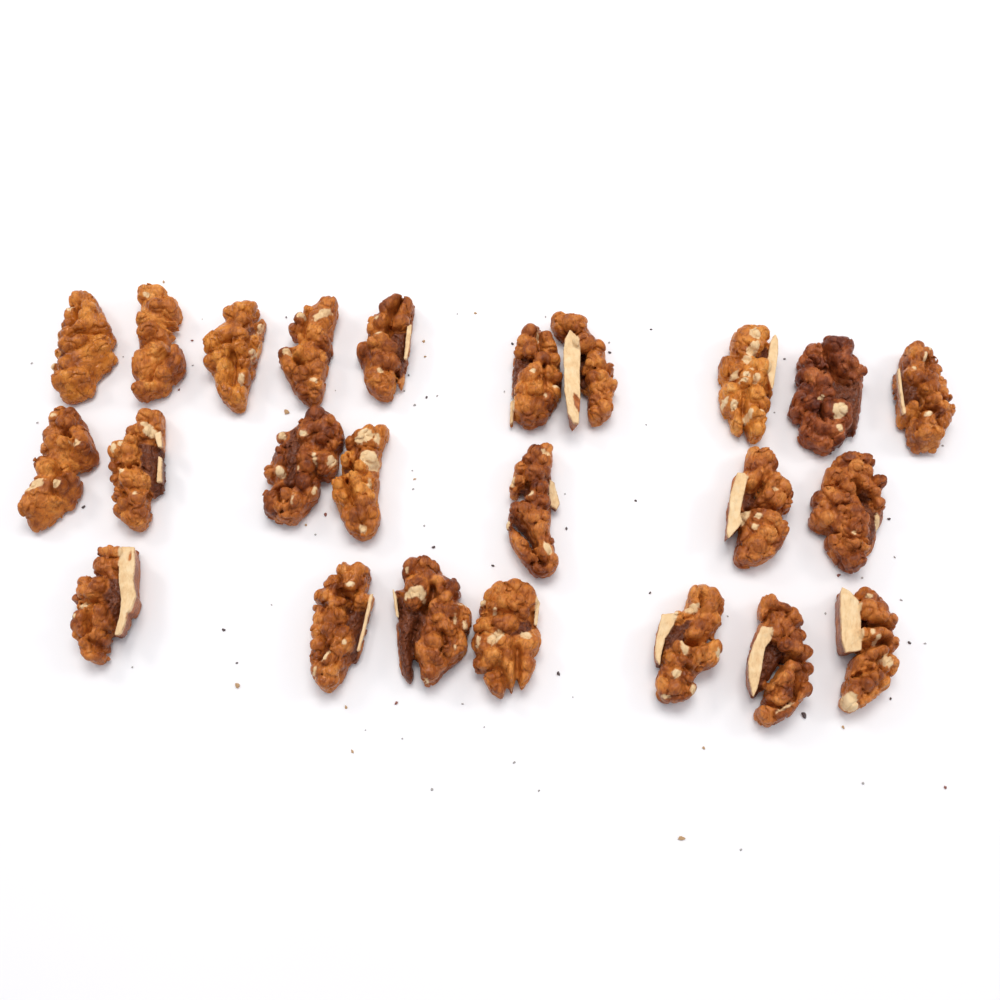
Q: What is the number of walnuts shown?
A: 24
